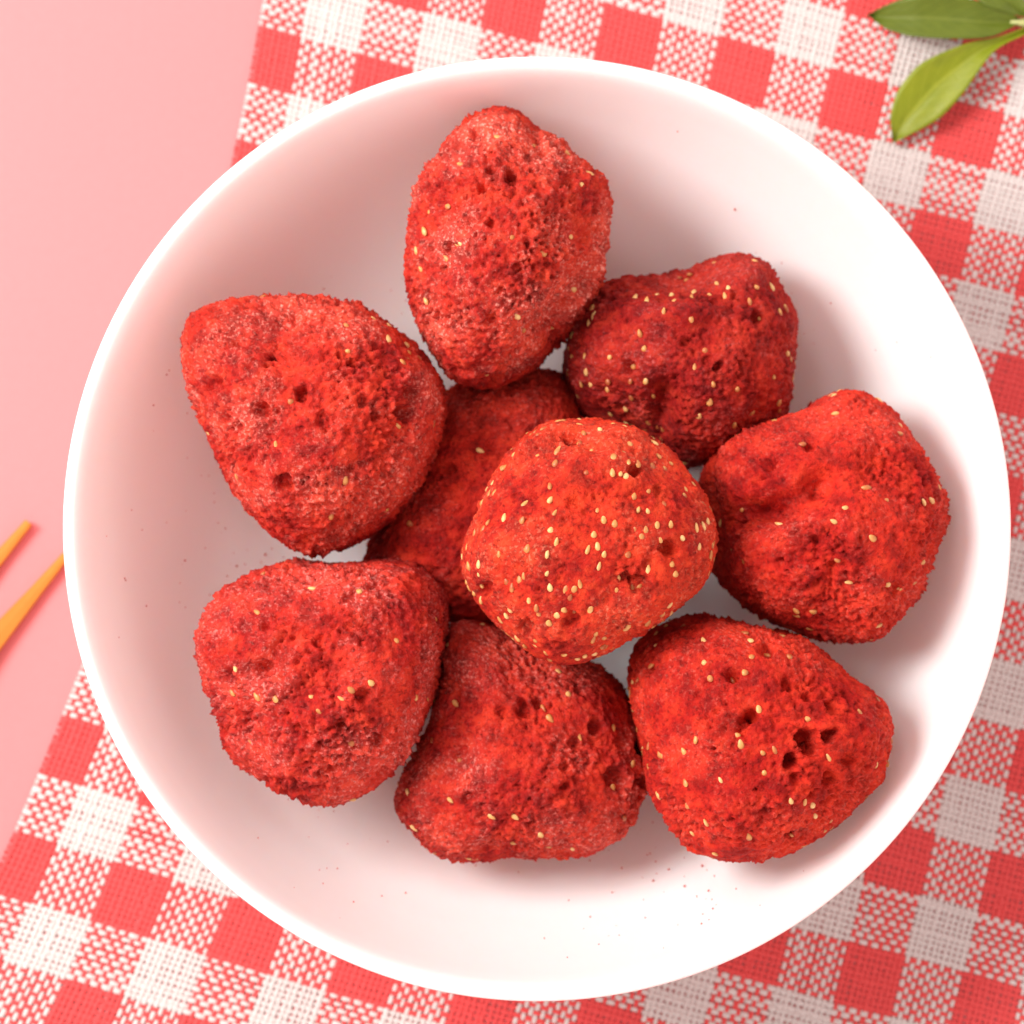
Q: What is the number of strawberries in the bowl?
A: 9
